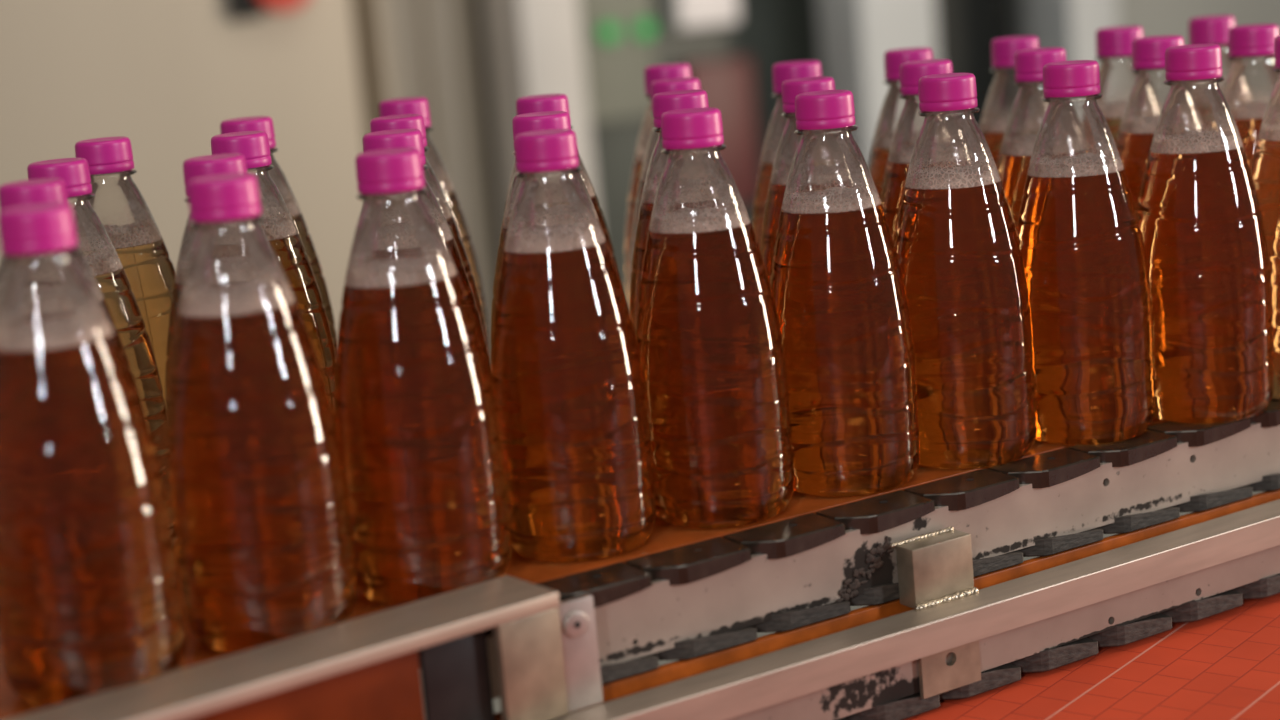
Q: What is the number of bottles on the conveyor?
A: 34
